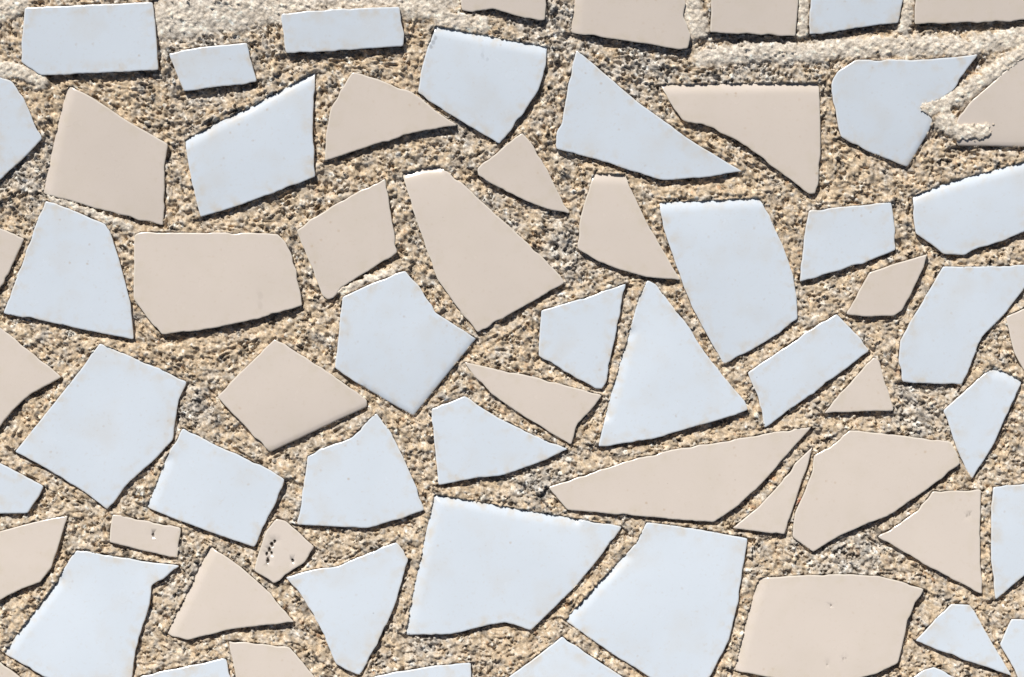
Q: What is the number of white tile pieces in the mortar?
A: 35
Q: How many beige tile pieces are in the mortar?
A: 31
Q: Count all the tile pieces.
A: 66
